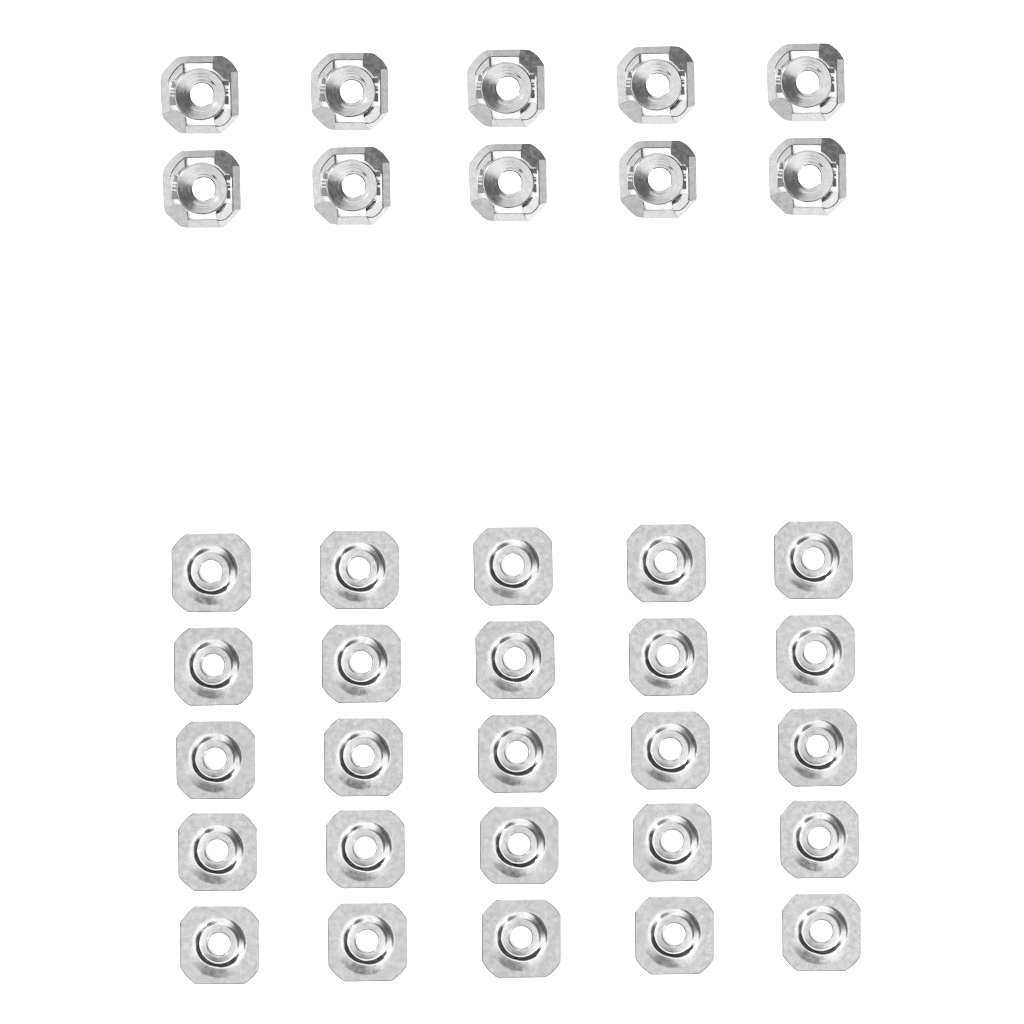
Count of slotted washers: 10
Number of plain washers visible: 25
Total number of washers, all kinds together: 35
